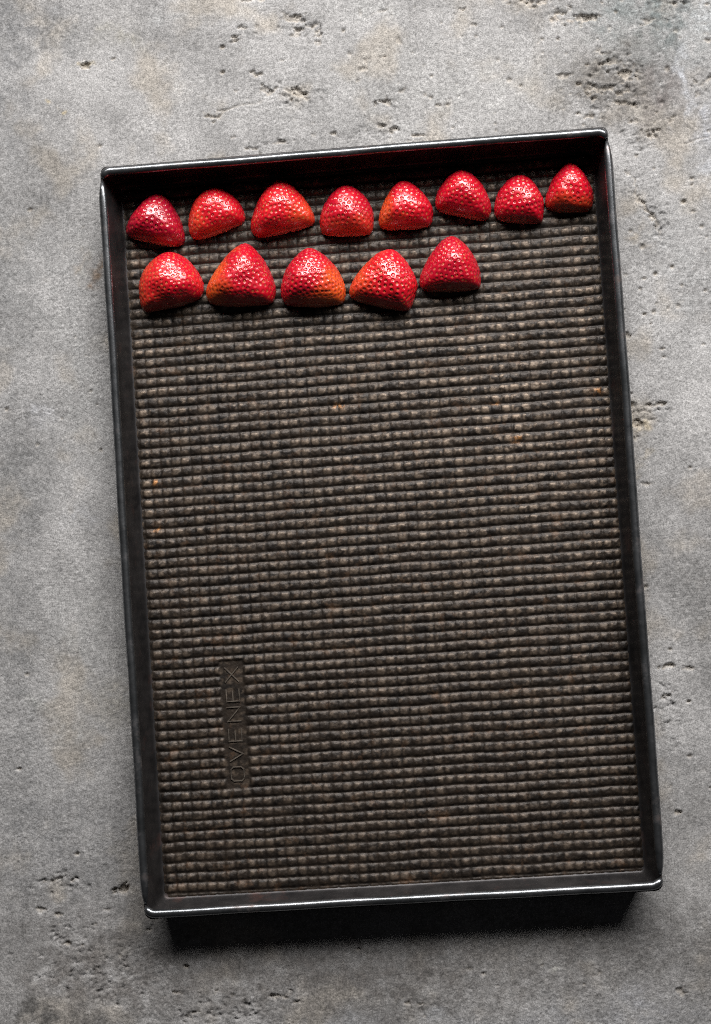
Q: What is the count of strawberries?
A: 13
